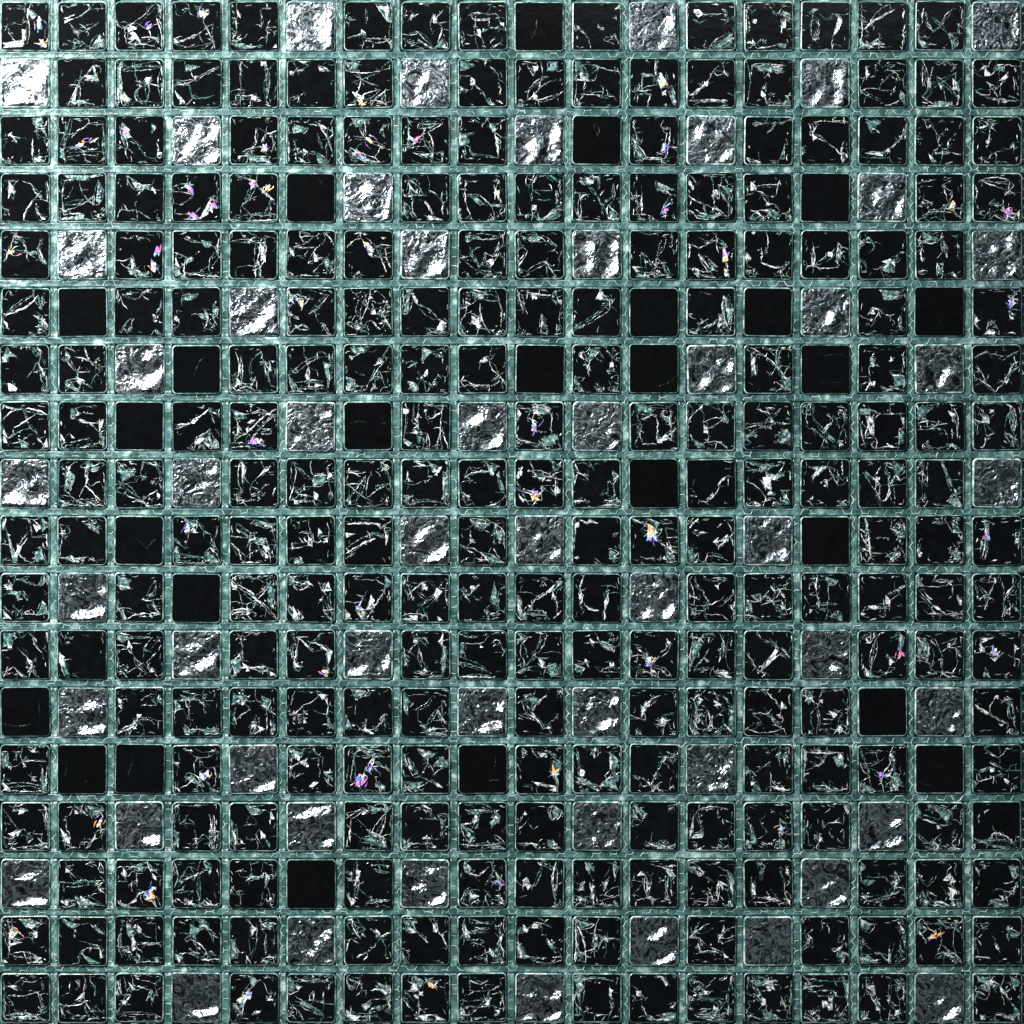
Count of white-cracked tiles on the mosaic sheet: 200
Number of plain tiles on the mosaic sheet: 25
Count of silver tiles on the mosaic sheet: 53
